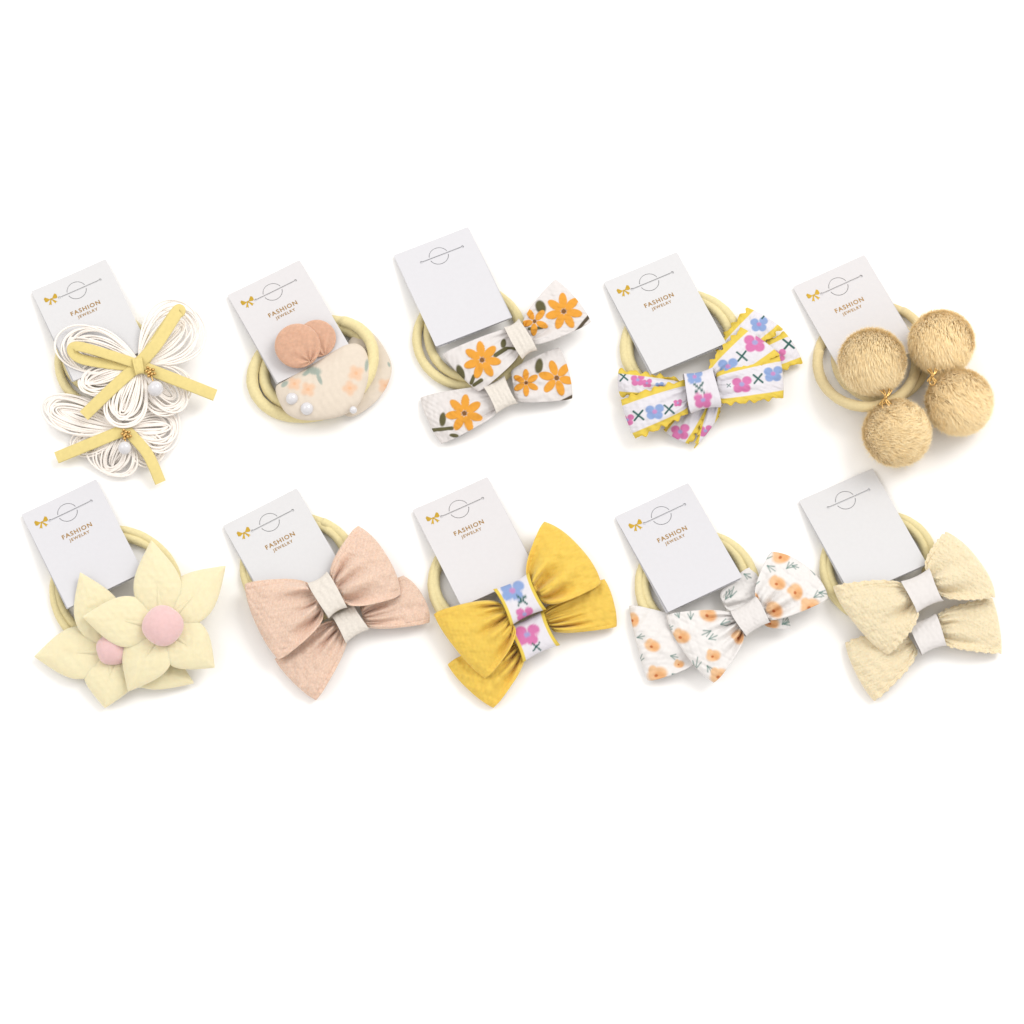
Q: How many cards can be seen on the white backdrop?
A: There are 10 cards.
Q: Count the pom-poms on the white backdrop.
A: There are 4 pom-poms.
